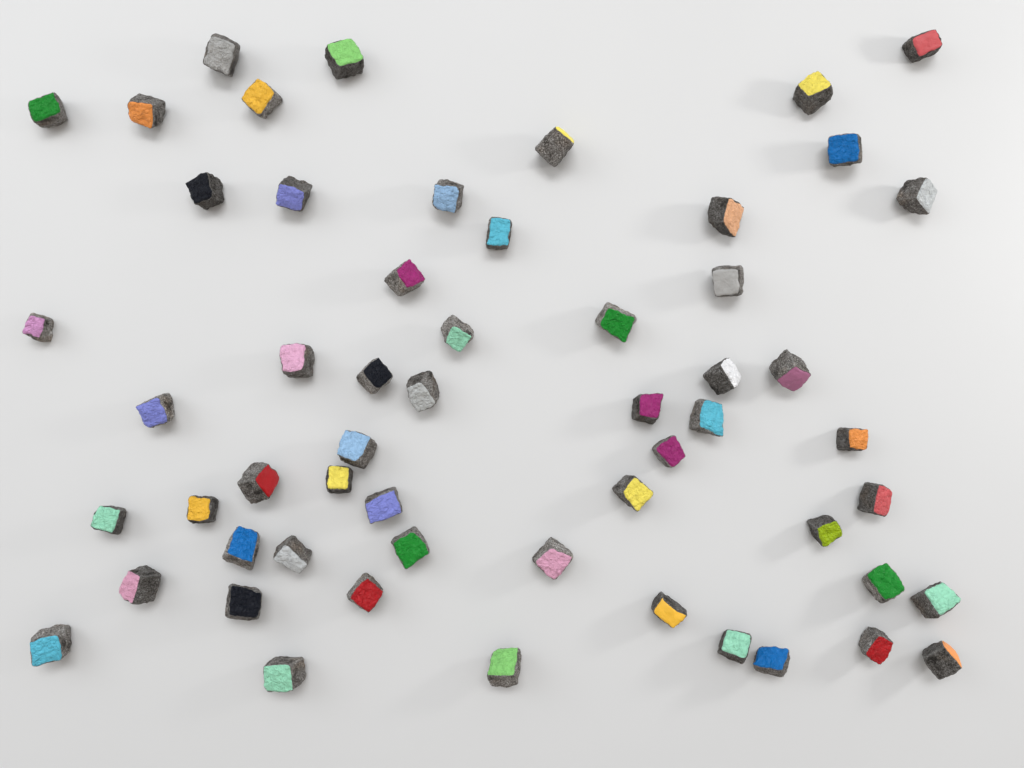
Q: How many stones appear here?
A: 56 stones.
